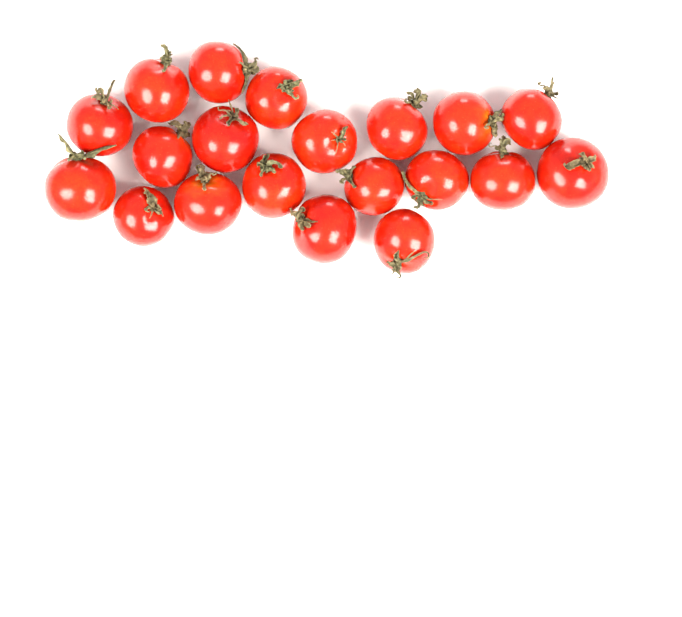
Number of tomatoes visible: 20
